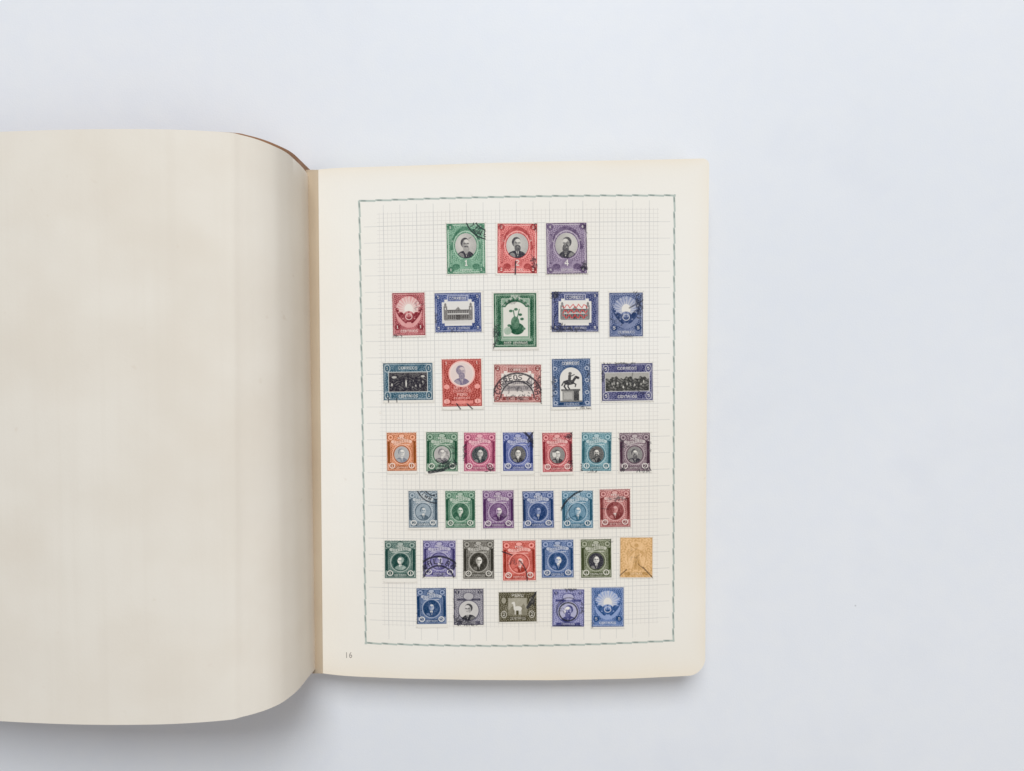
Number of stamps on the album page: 38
